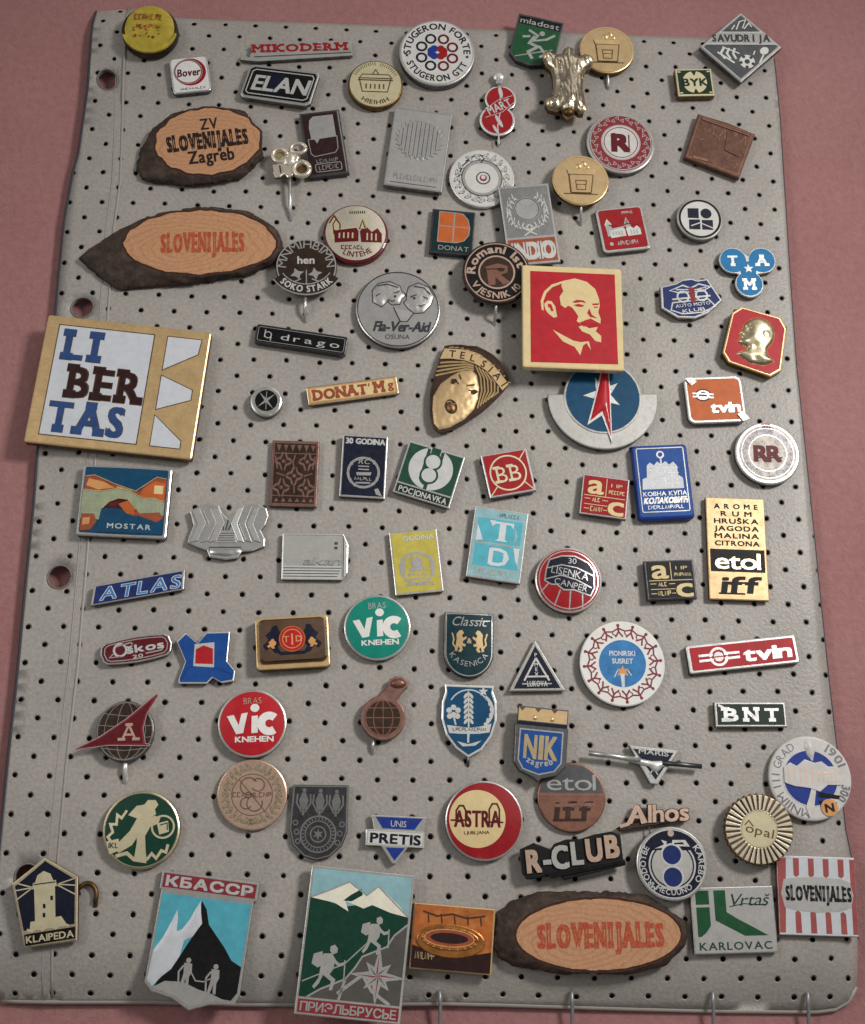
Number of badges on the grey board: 89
